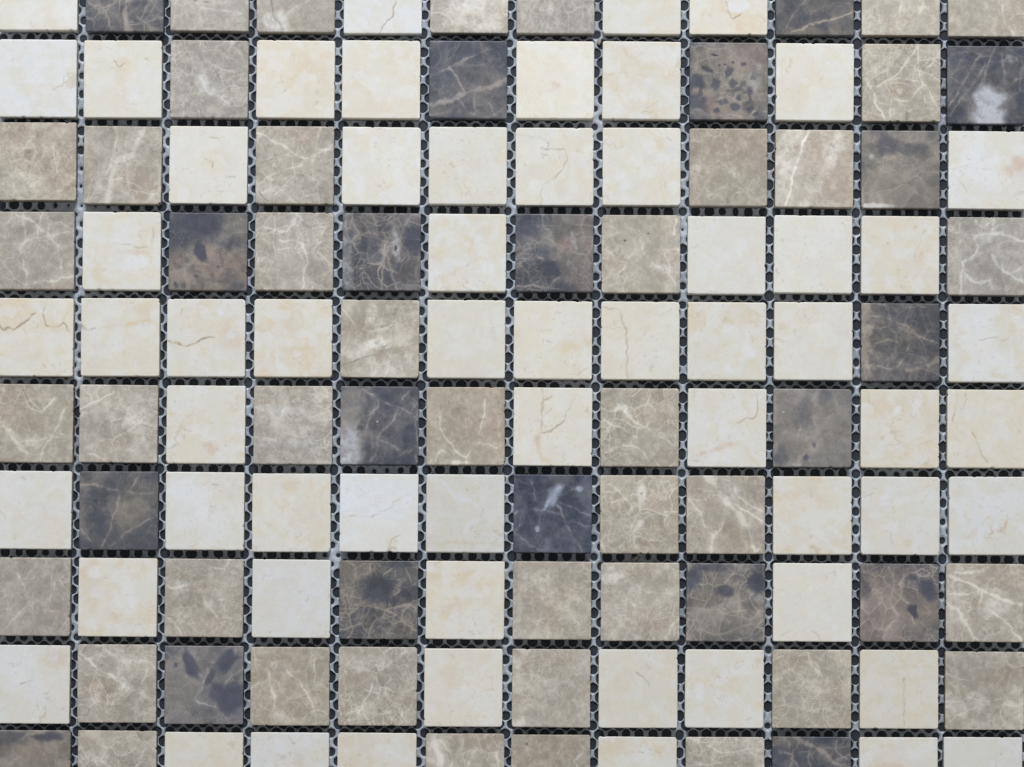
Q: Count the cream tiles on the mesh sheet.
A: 60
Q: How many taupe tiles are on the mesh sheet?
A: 40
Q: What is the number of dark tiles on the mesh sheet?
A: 20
